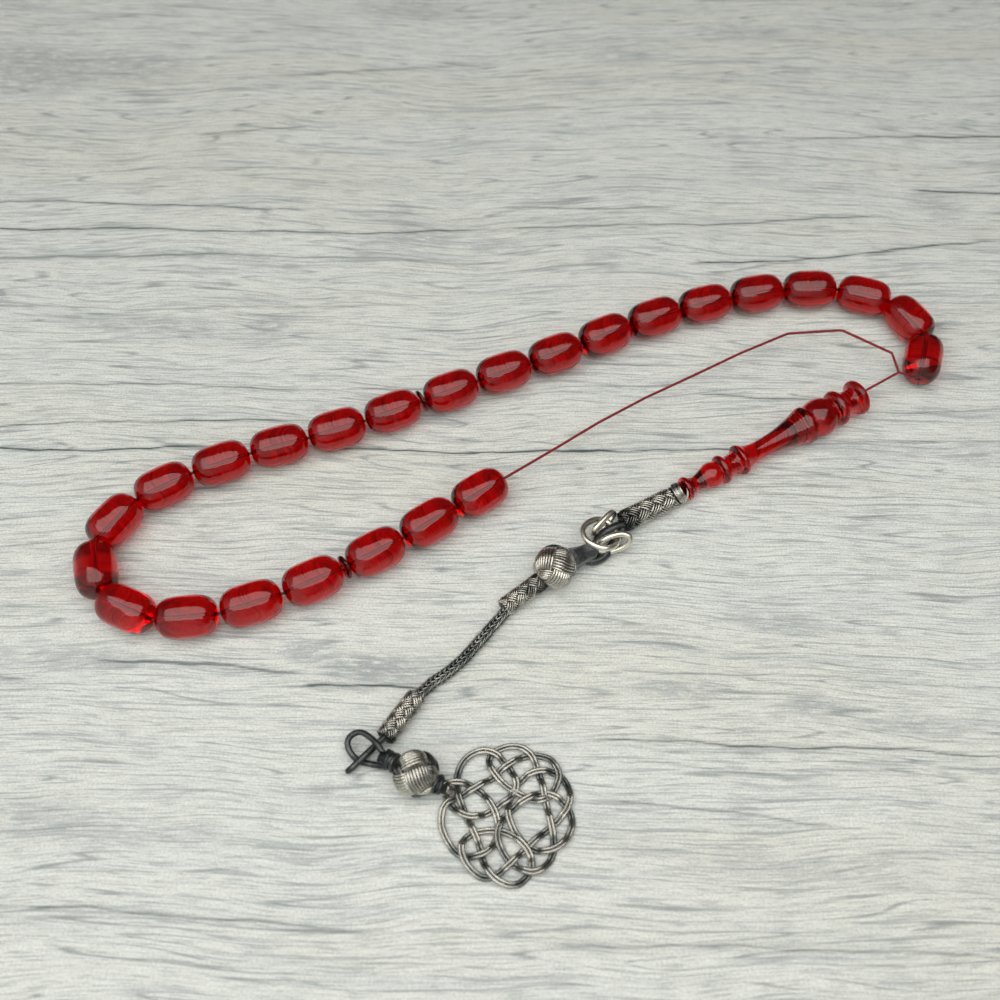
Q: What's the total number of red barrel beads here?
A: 25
